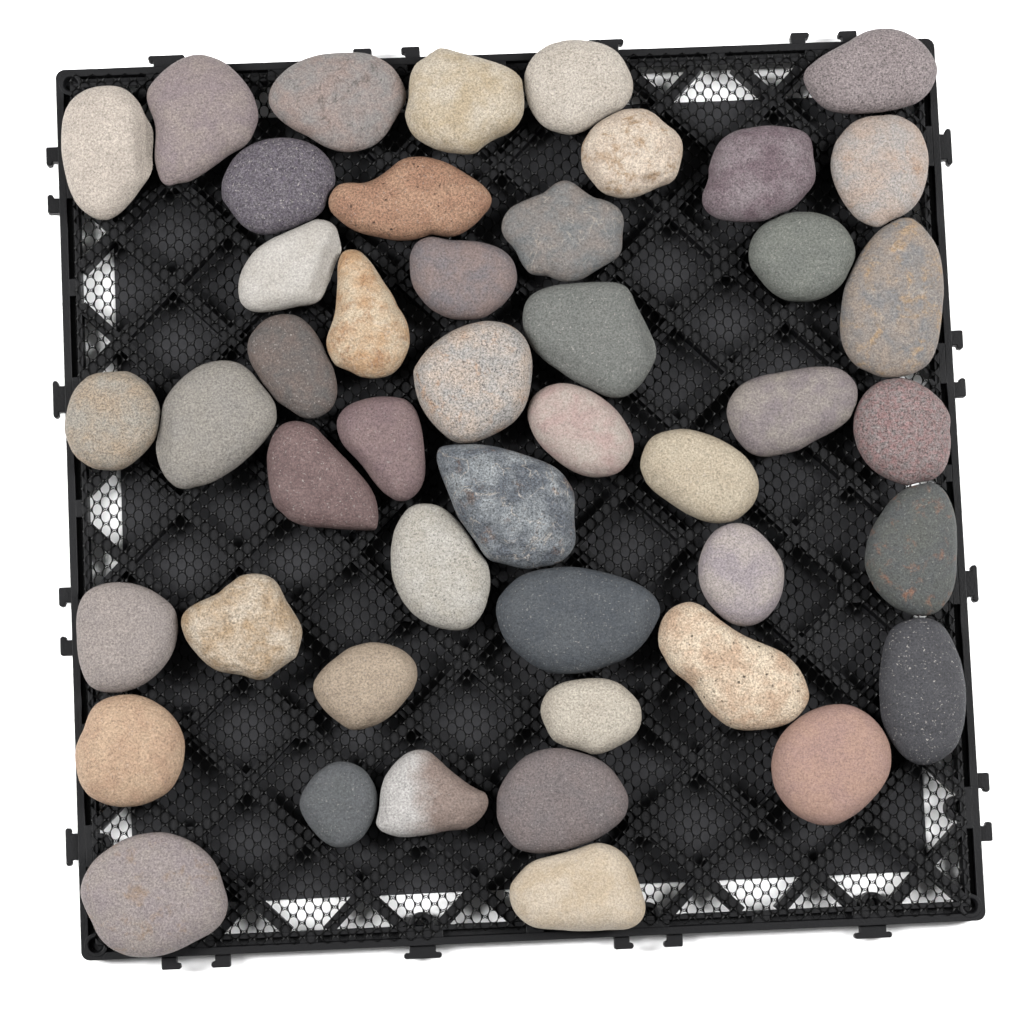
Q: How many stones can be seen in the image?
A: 46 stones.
